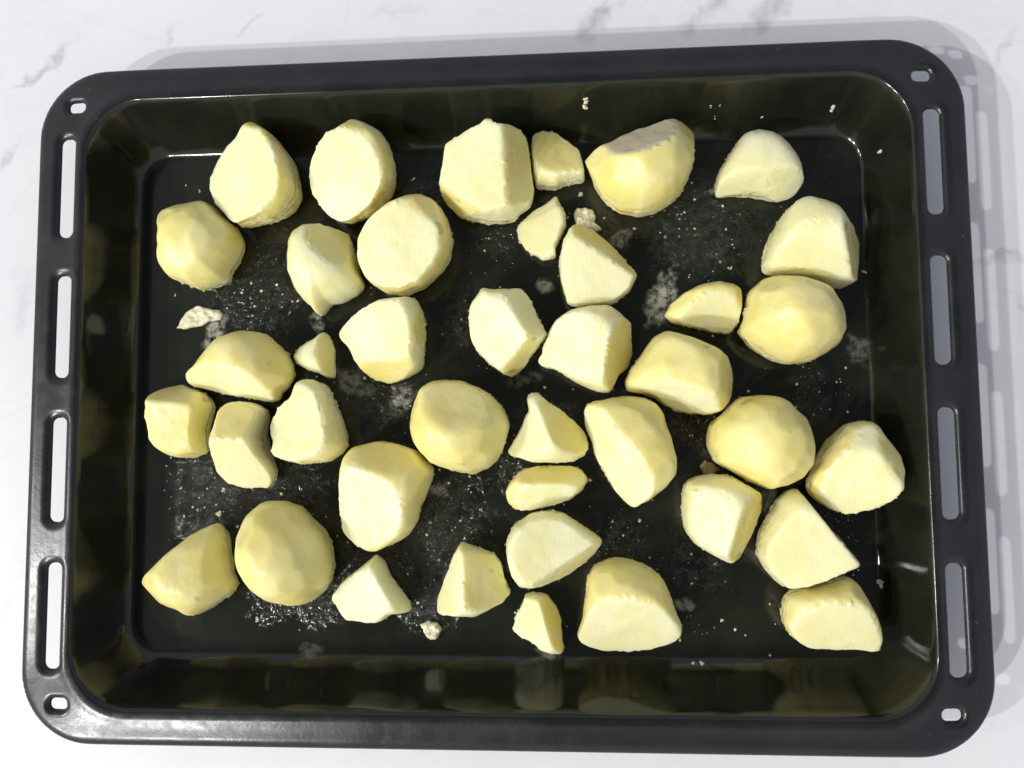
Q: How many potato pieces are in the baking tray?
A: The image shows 40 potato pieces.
